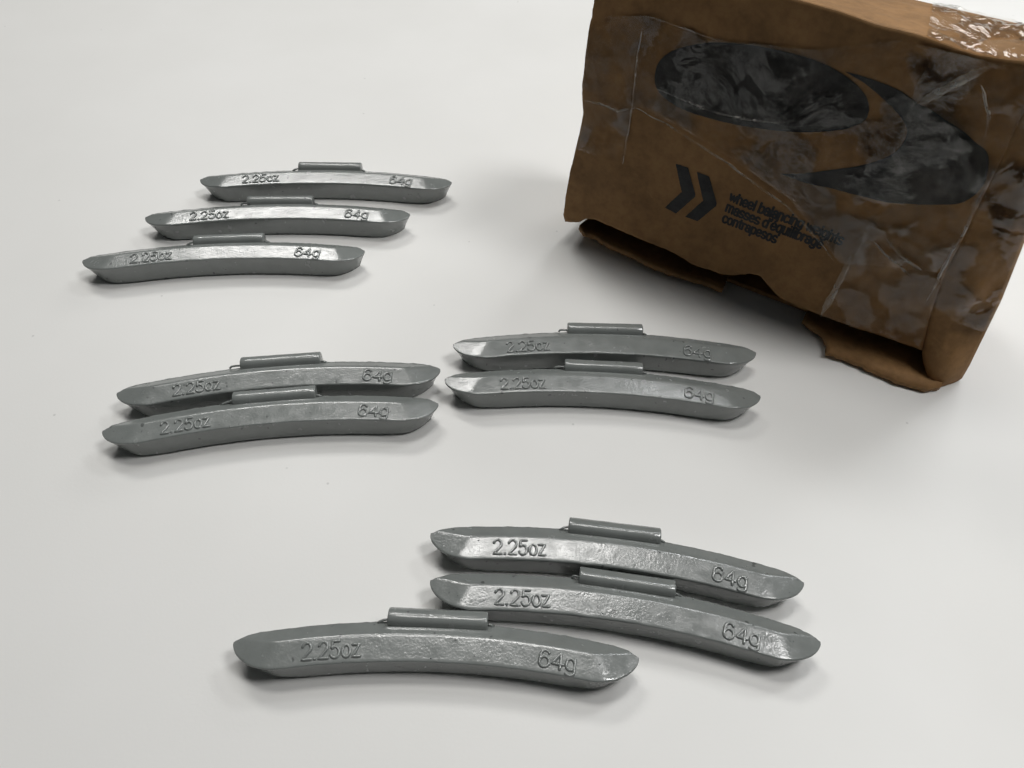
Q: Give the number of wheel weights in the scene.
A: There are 10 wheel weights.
